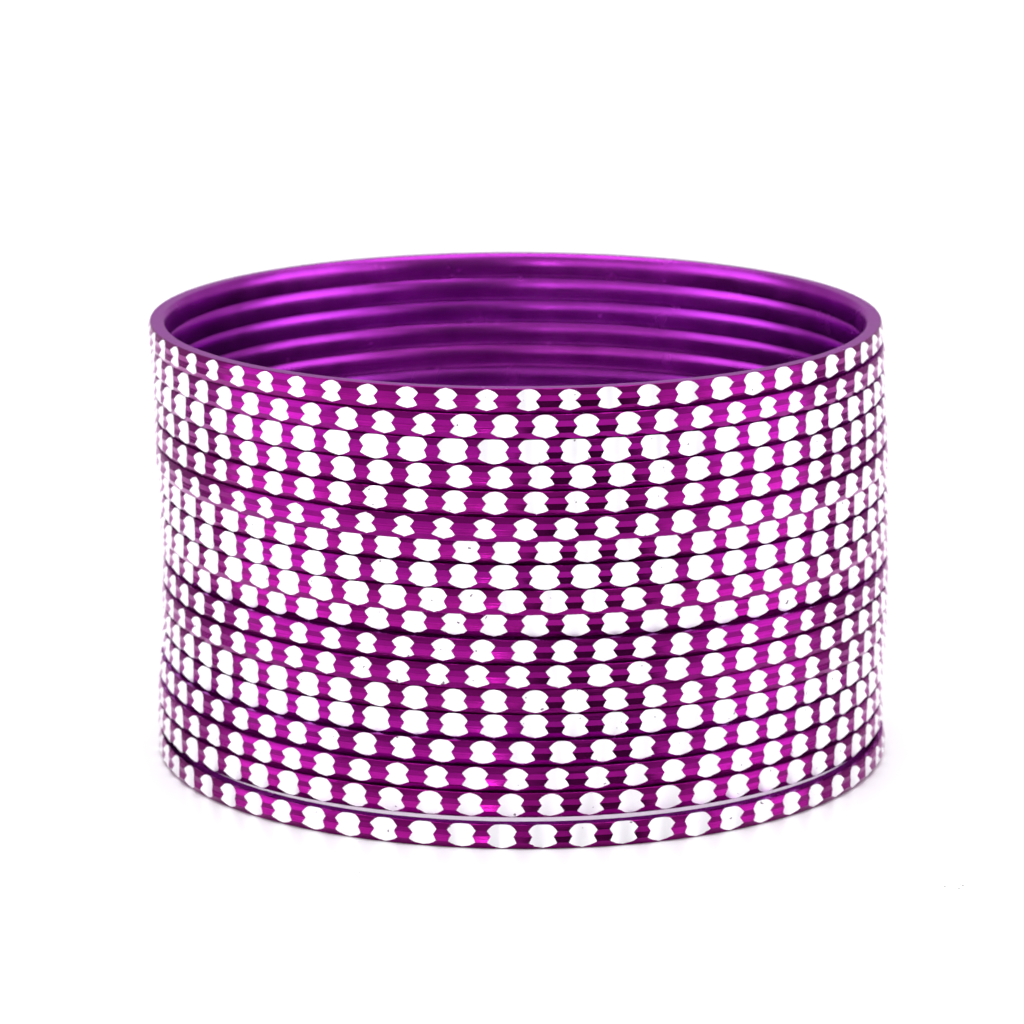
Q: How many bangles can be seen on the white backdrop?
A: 18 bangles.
